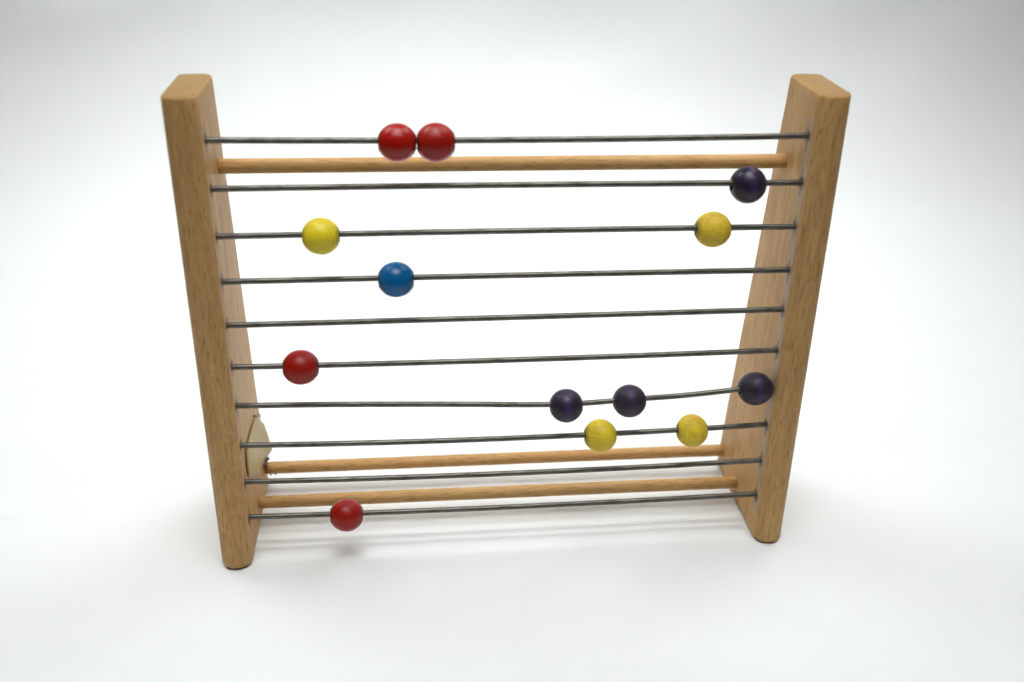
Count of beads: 13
